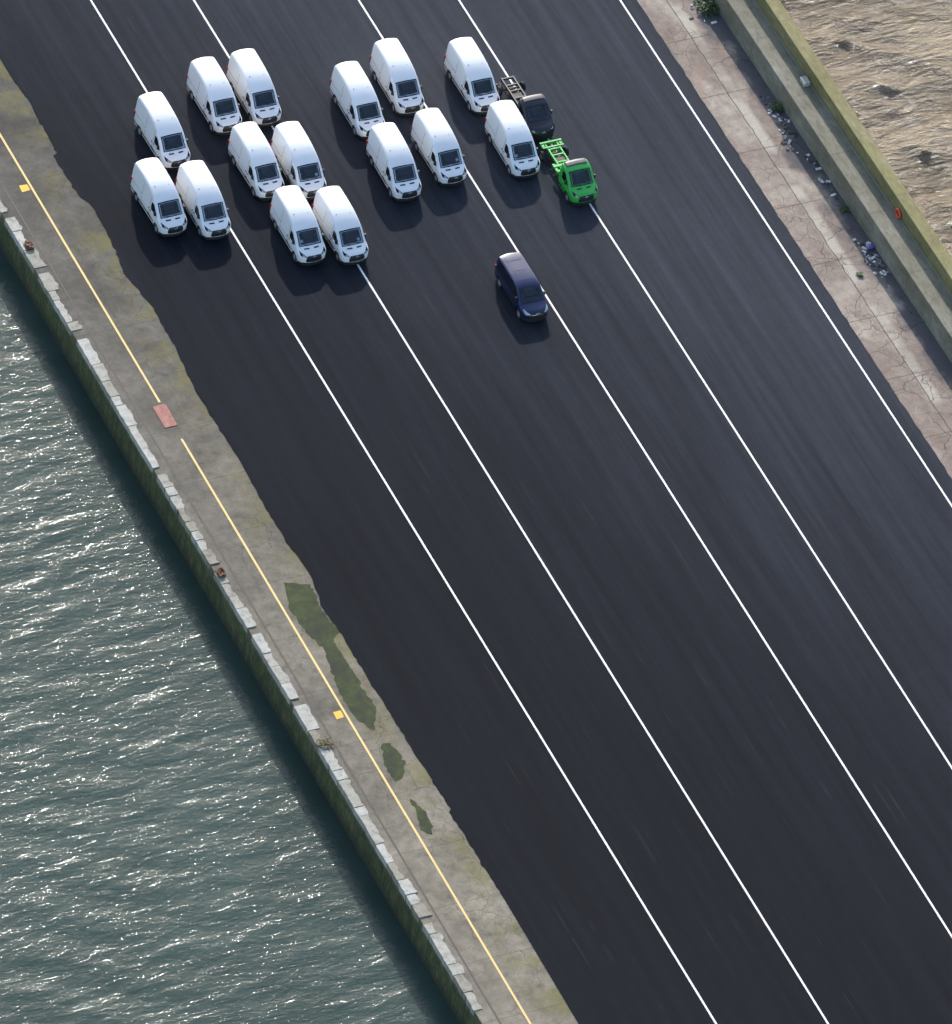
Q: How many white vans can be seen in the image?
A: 15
